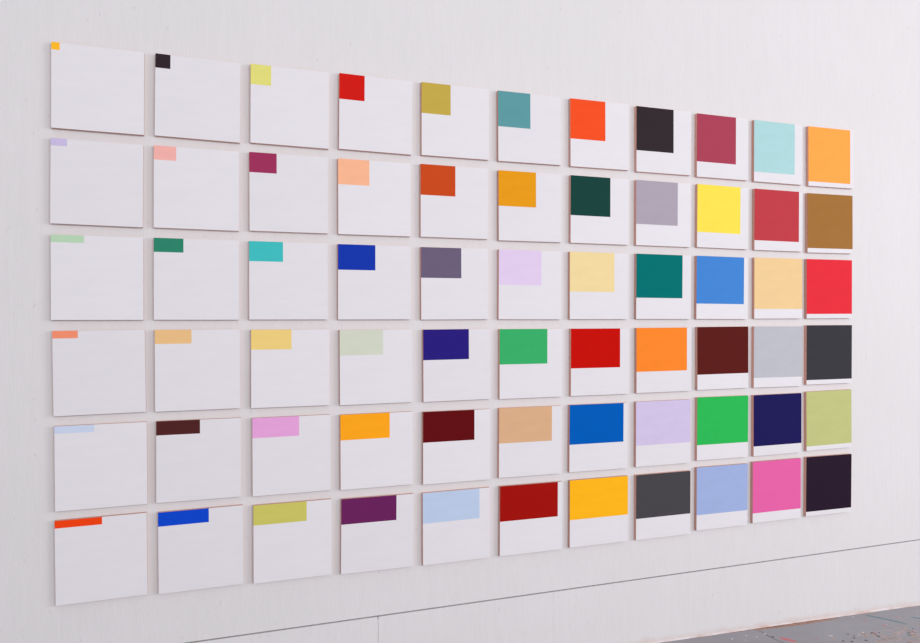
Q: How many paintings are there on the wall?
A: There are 66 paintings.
